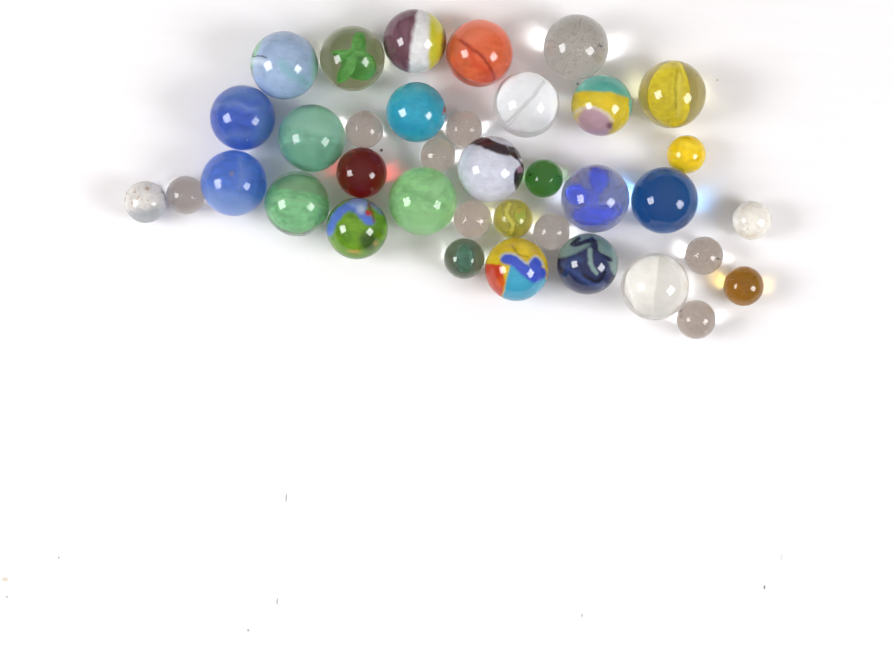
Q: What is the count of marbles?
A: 37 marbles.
